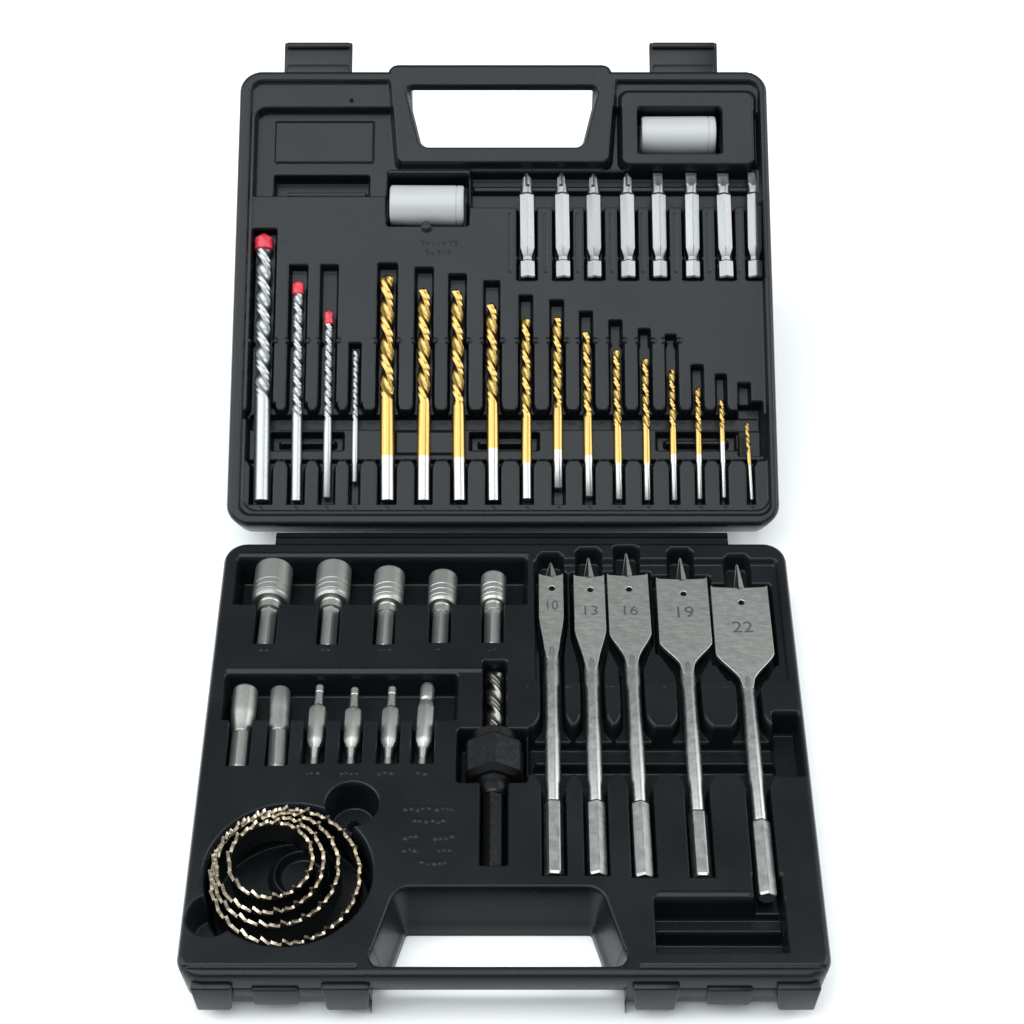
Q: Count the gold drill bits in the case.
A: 13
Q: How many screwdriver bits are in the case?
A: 12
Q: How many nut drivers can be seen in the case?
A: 7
